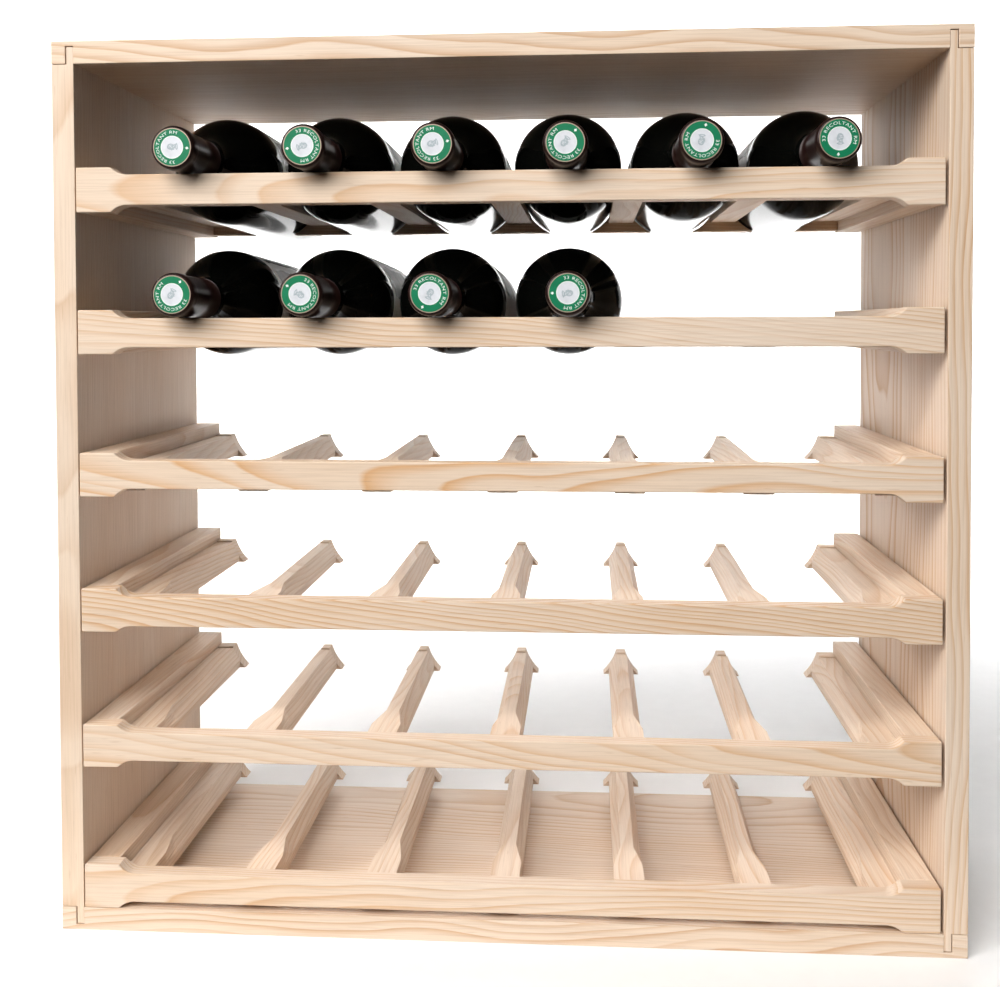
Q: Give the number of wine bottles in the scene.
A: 10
